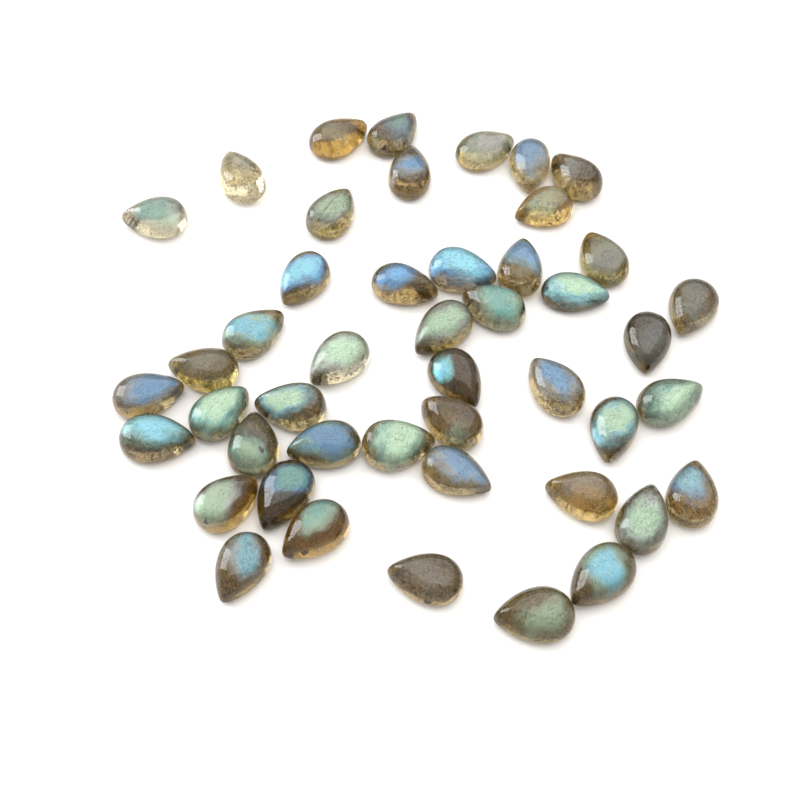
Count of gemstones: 46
